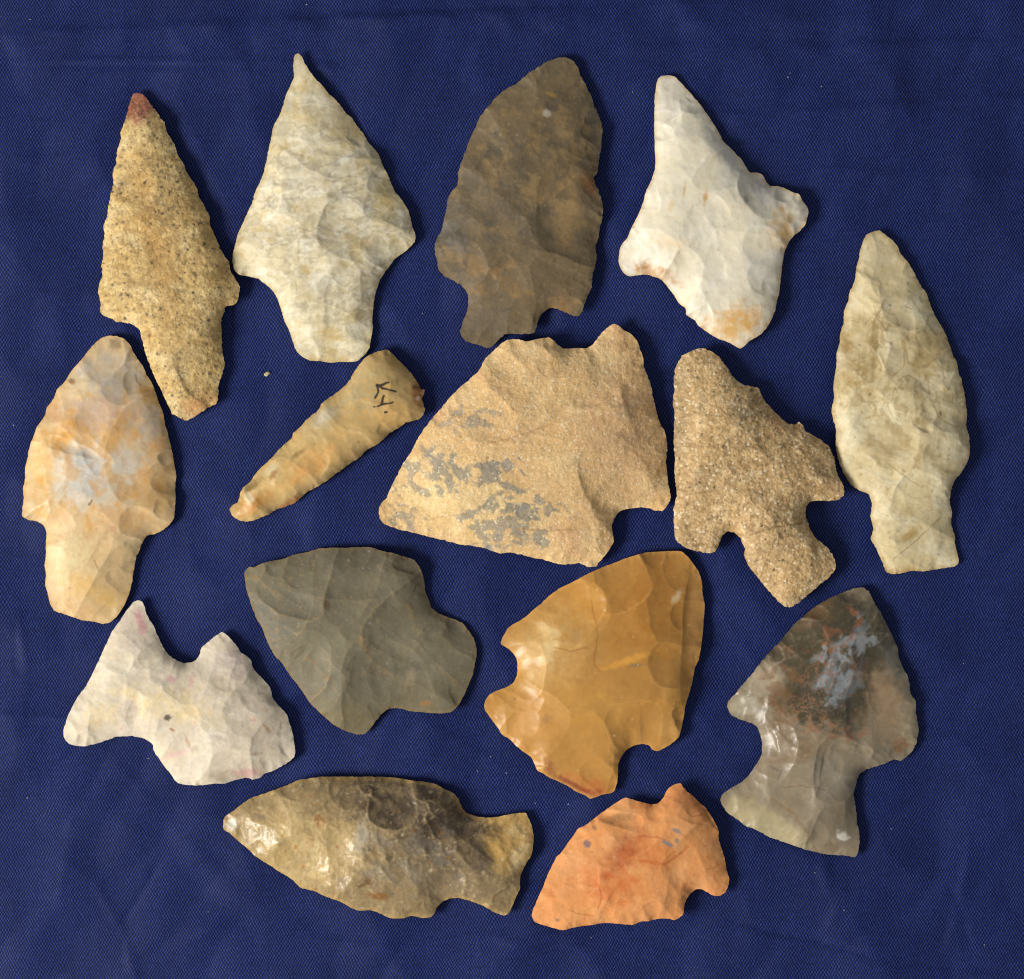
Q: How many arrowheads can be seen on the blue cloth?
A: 15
